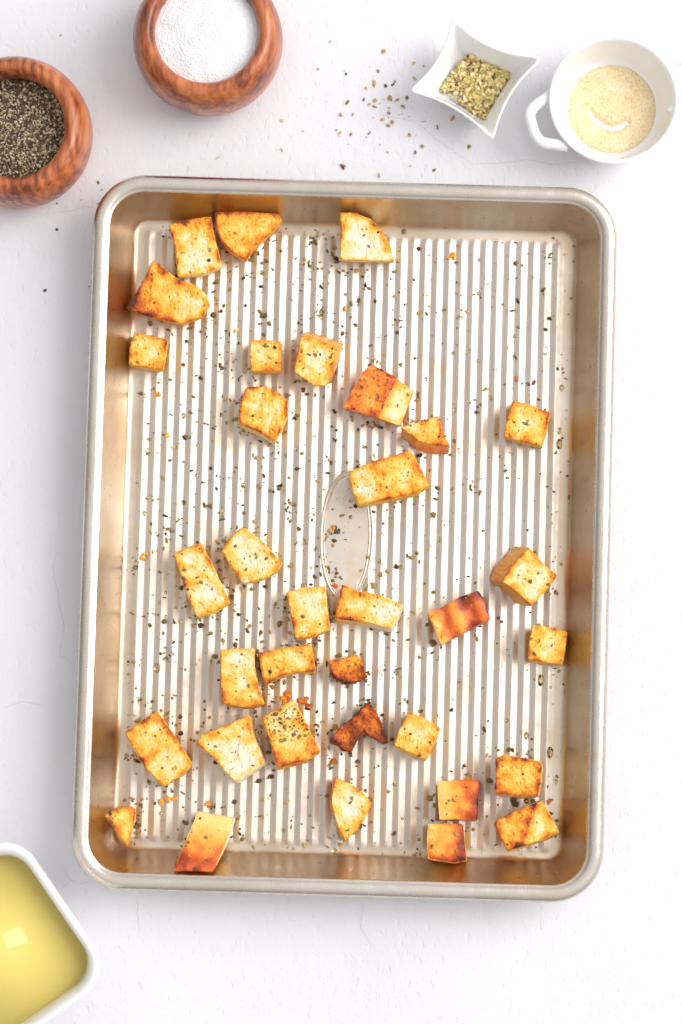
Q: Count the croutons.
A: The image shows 34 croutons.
